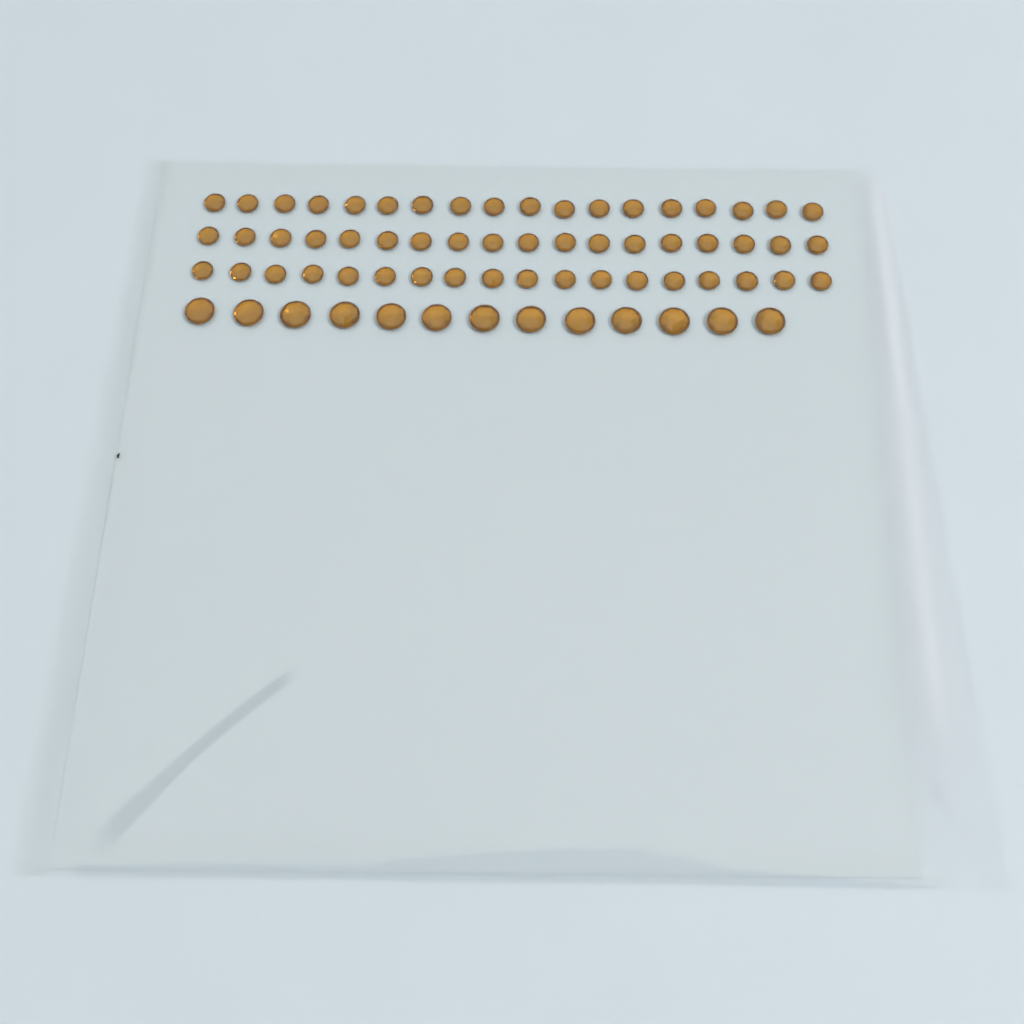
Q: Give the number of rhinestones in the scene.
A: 67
